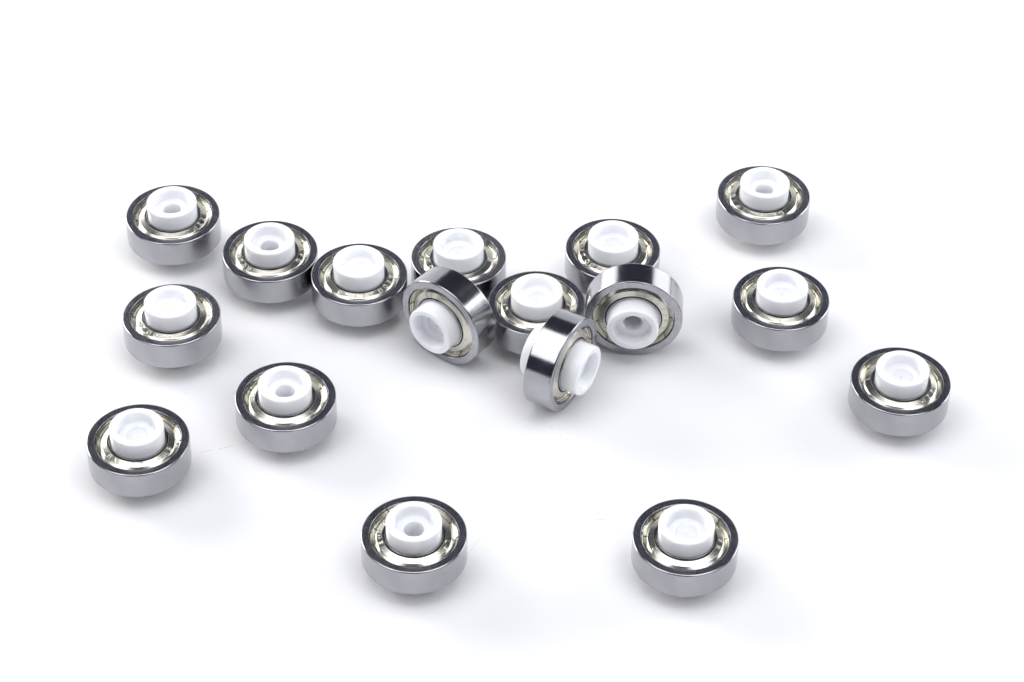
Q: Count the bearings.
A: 17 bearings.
